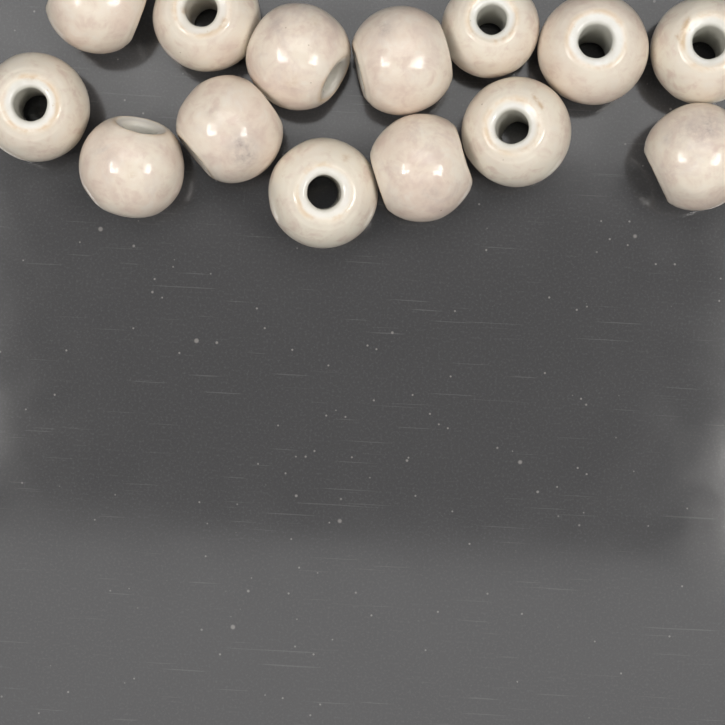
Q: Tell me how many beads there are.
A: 14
